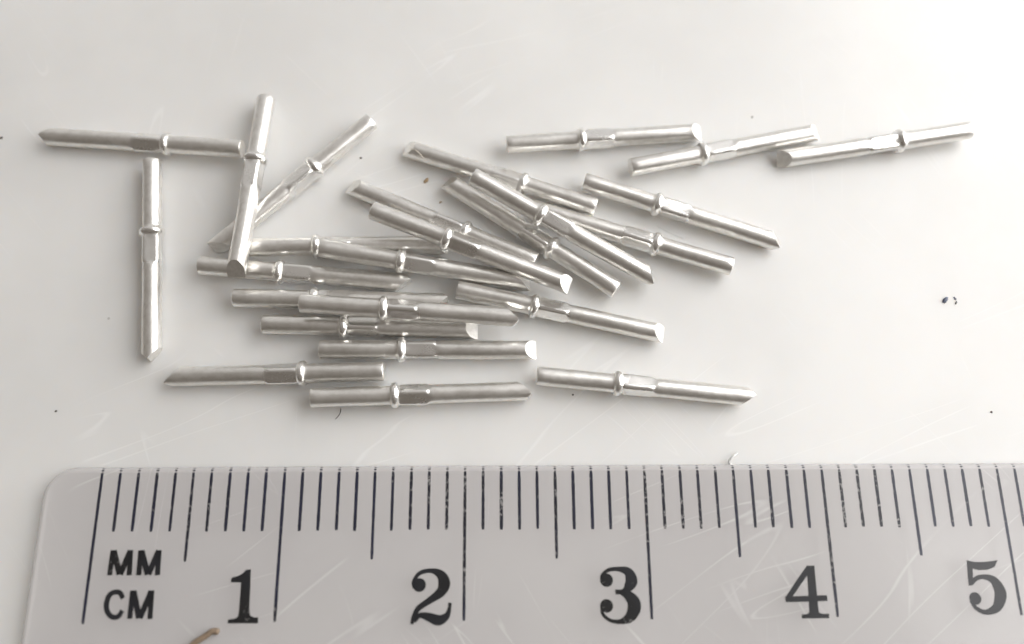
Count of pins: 25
